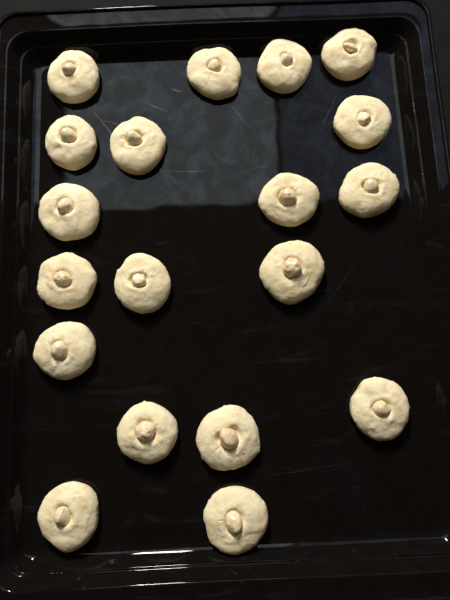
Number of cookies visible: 19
